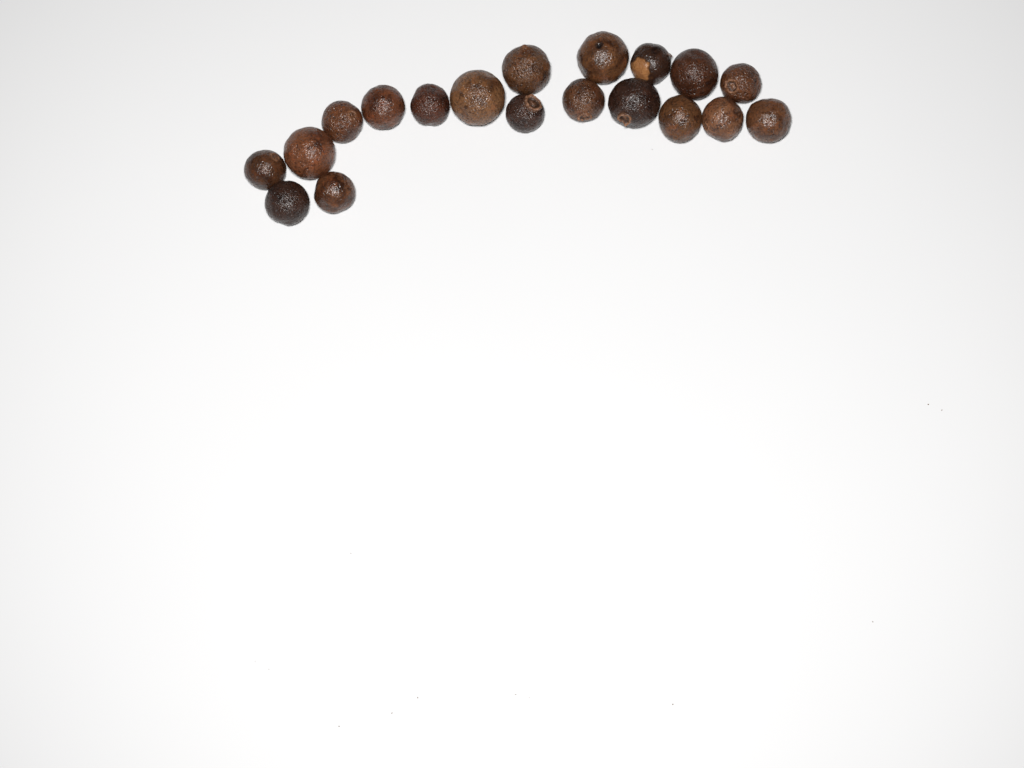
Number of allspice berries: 19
